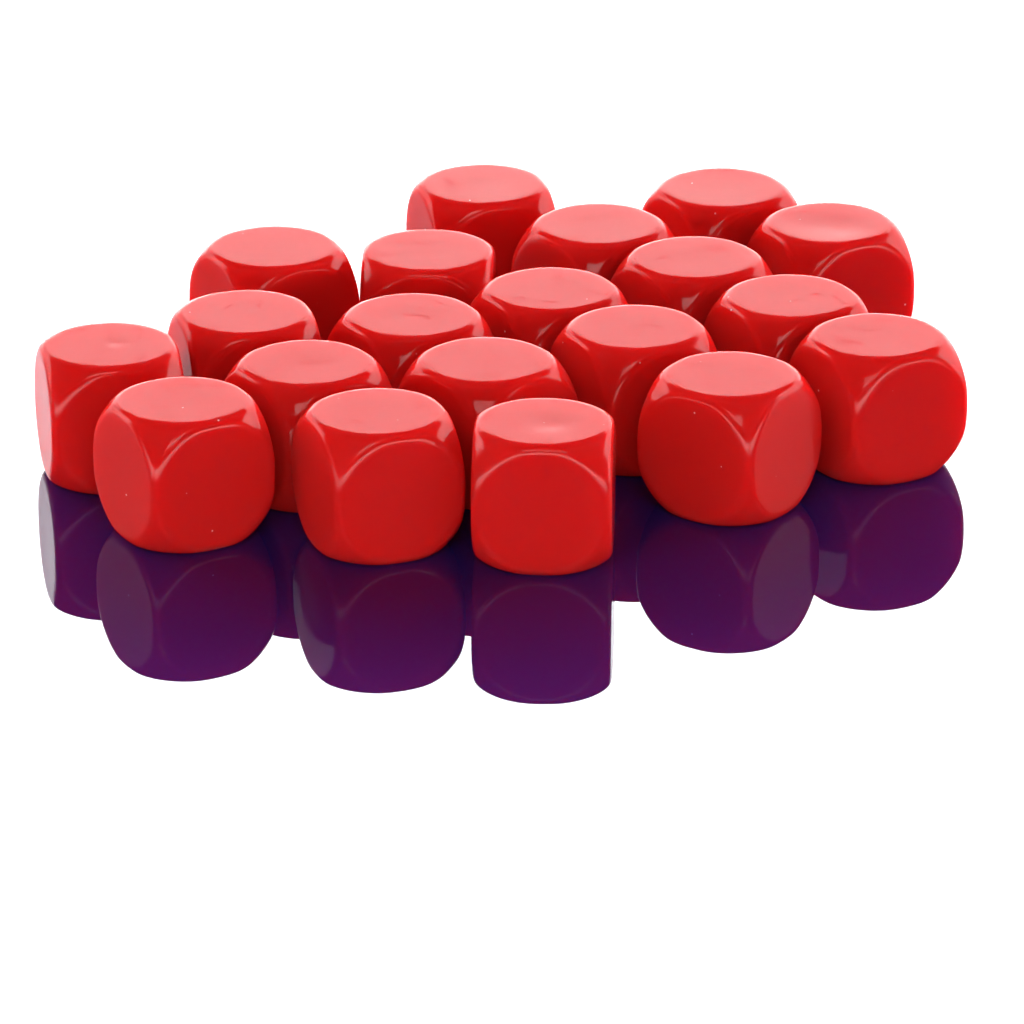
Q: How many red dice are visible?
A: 20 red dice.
